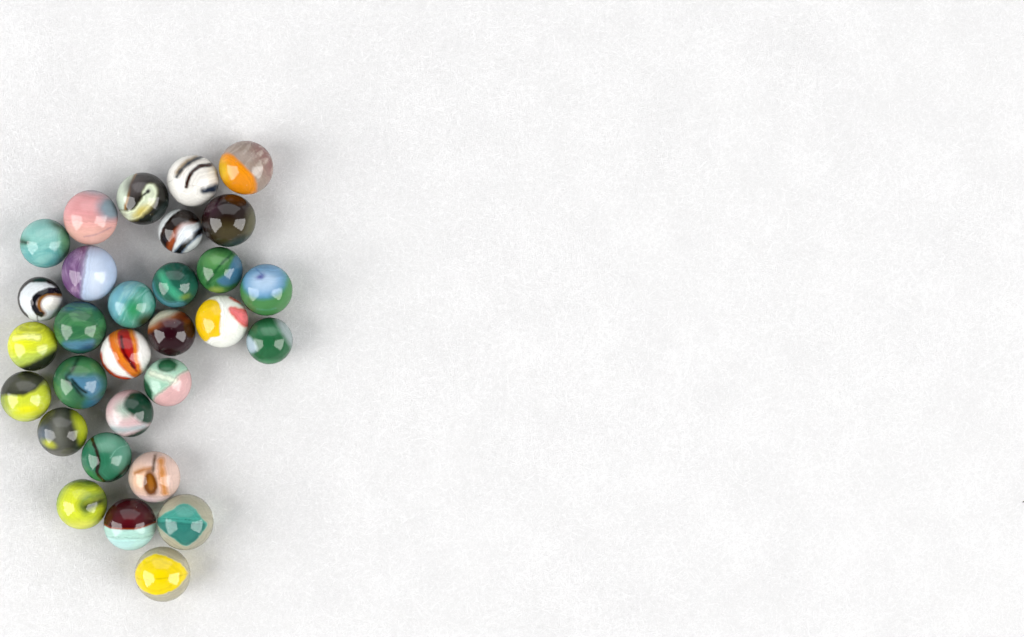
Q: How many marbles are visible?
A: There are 30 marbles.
